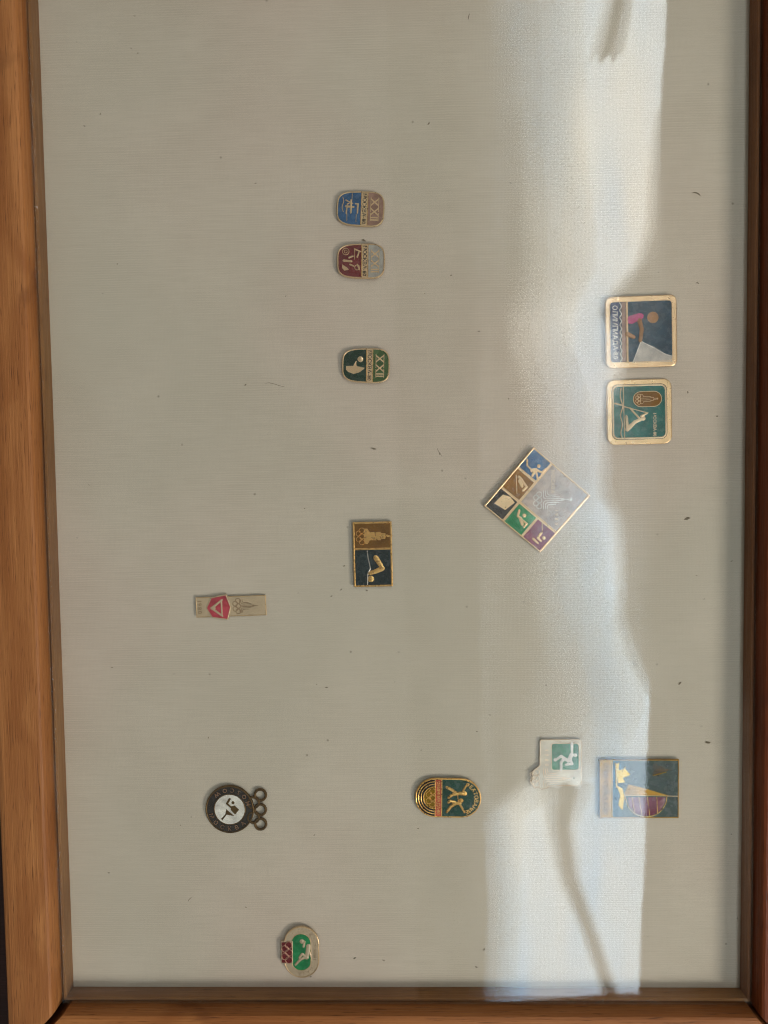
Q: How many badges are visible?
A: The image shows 13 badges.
